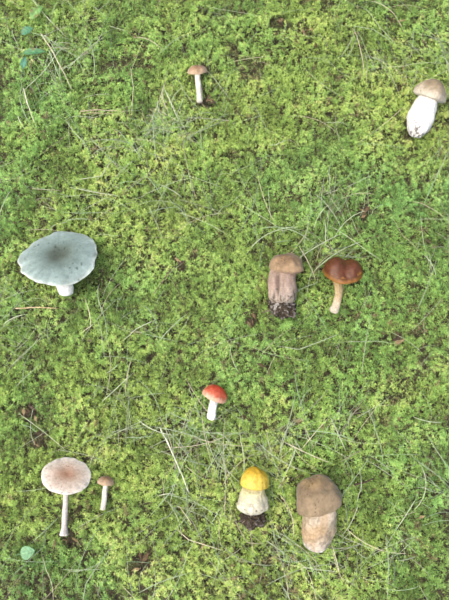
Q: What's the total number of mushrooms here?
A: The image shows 10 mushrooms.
